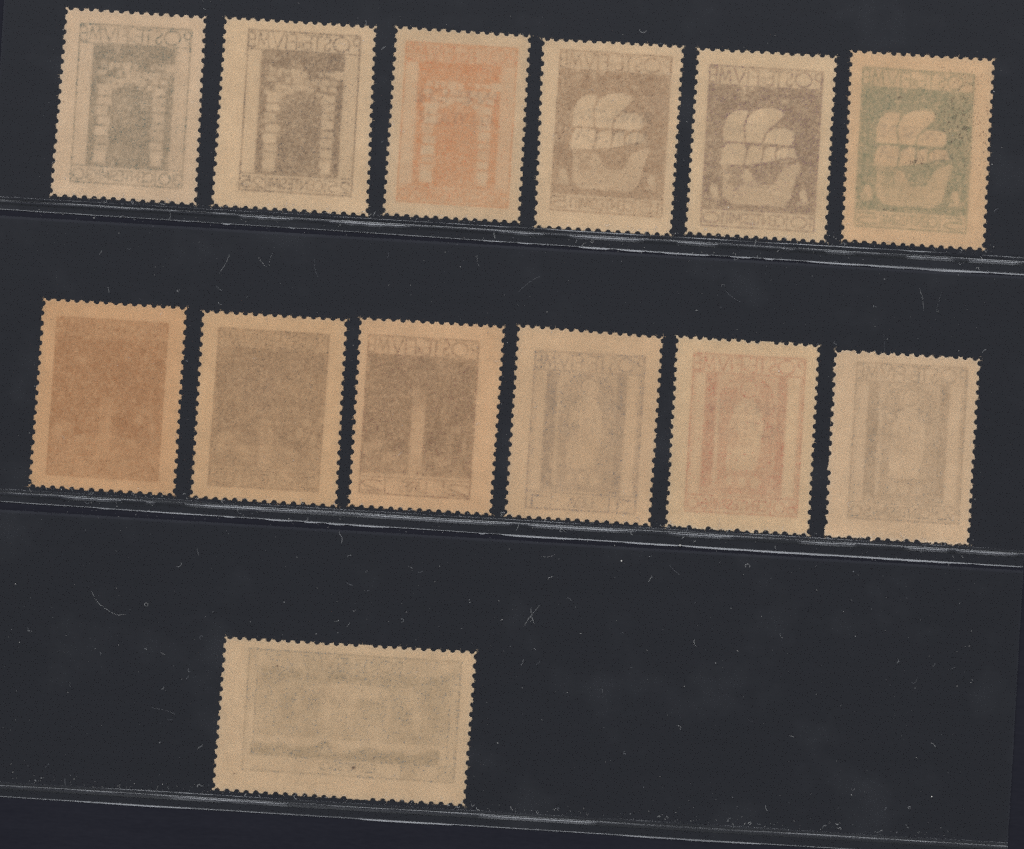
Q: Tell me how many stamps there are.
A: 13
